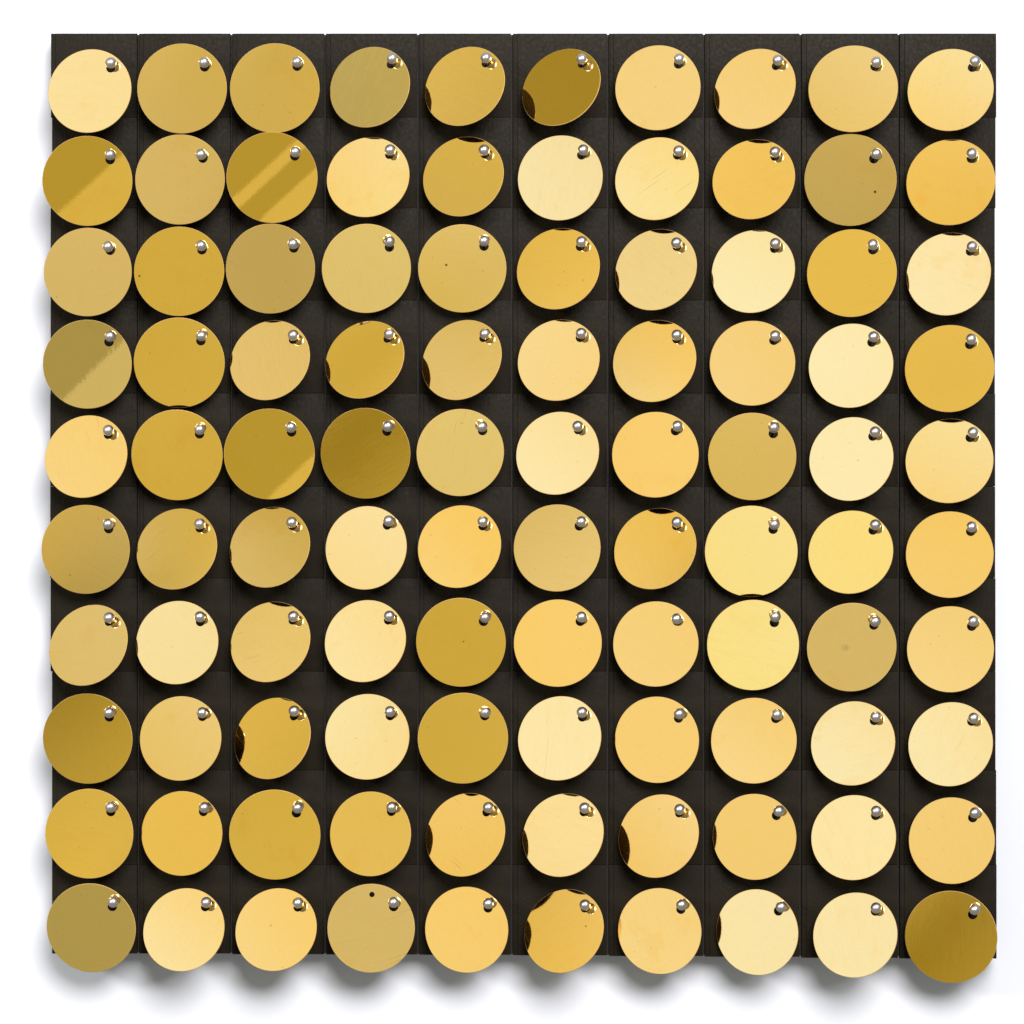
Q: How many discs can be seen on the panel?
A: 100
